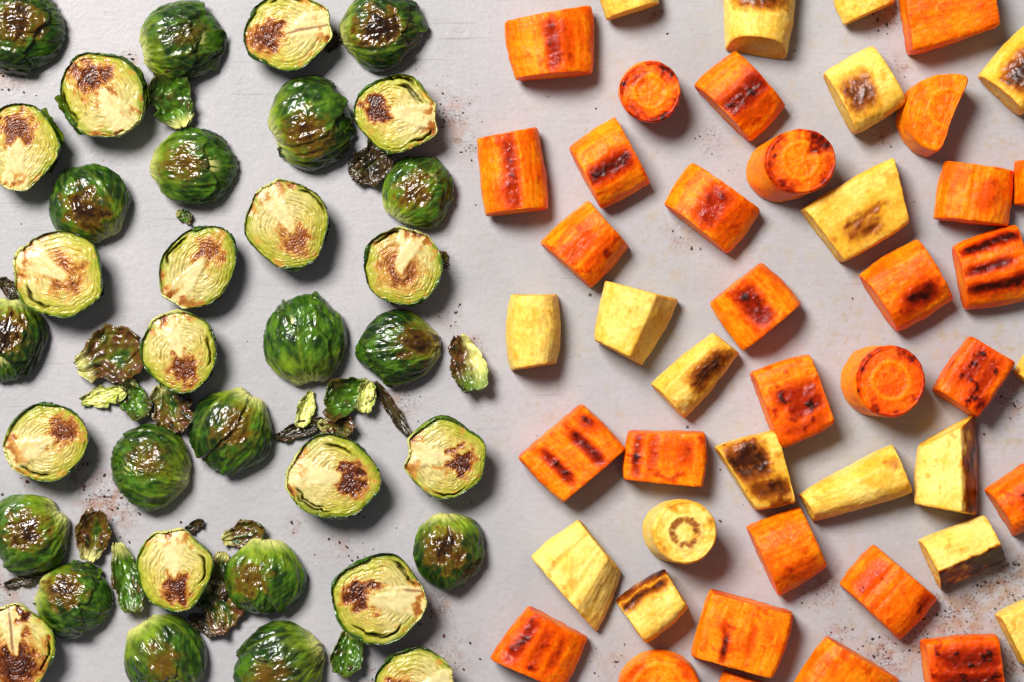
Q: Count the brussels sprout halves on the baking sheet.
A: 34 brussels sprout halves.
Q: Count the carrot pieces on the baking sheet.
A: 29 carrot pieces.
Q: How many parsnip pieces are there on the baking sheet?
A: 18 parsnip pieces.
